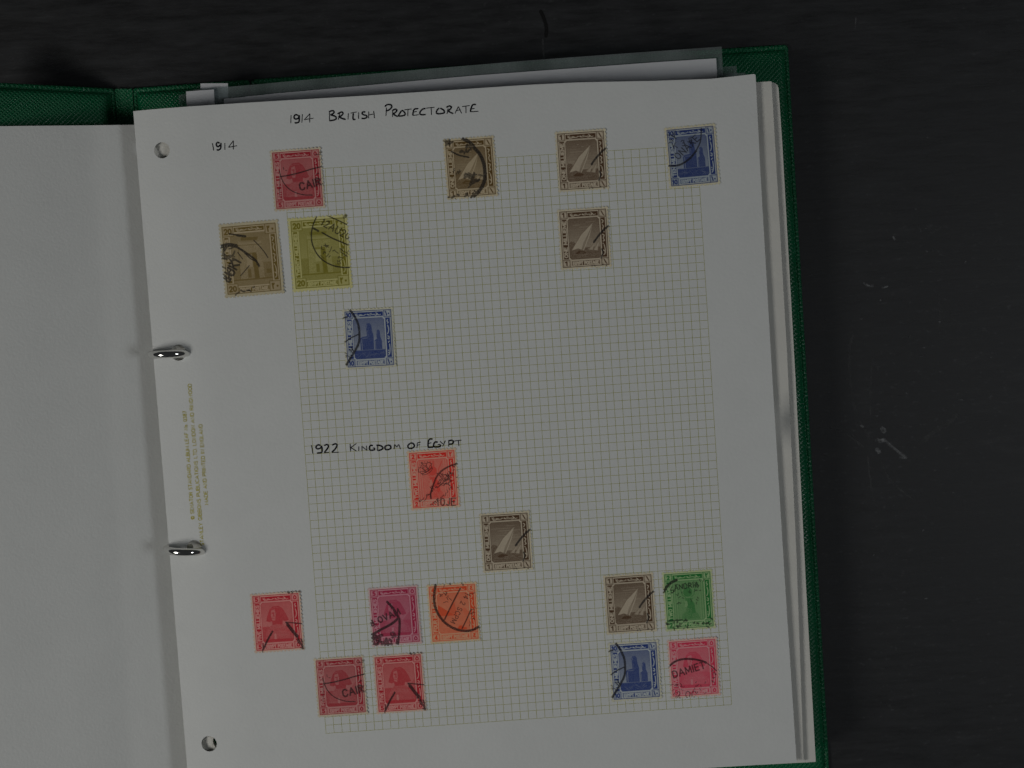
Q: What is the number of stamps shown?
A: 19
